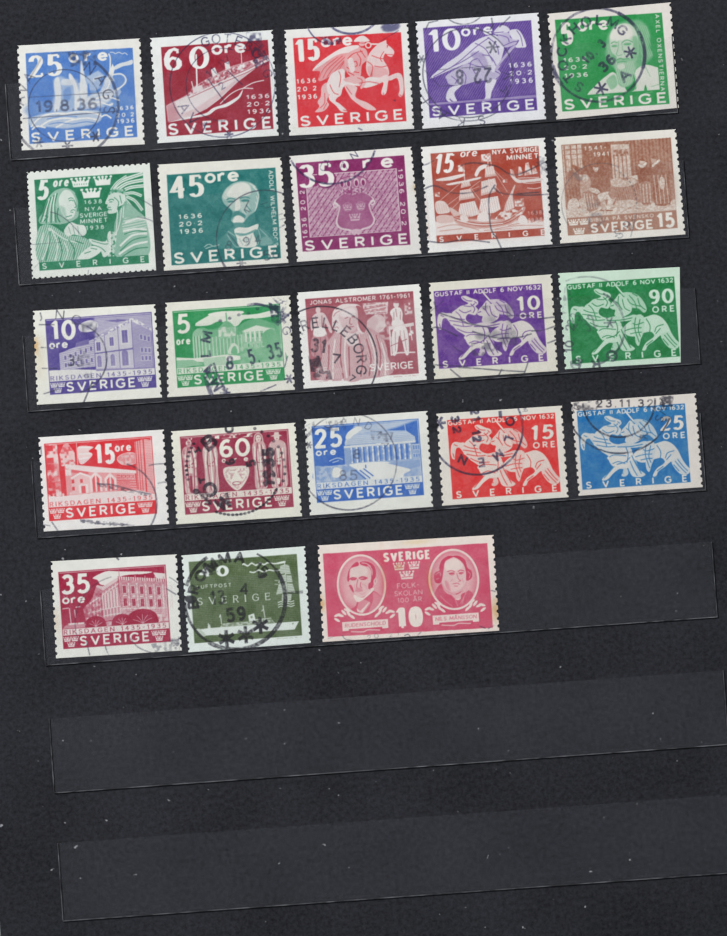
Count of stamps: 23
